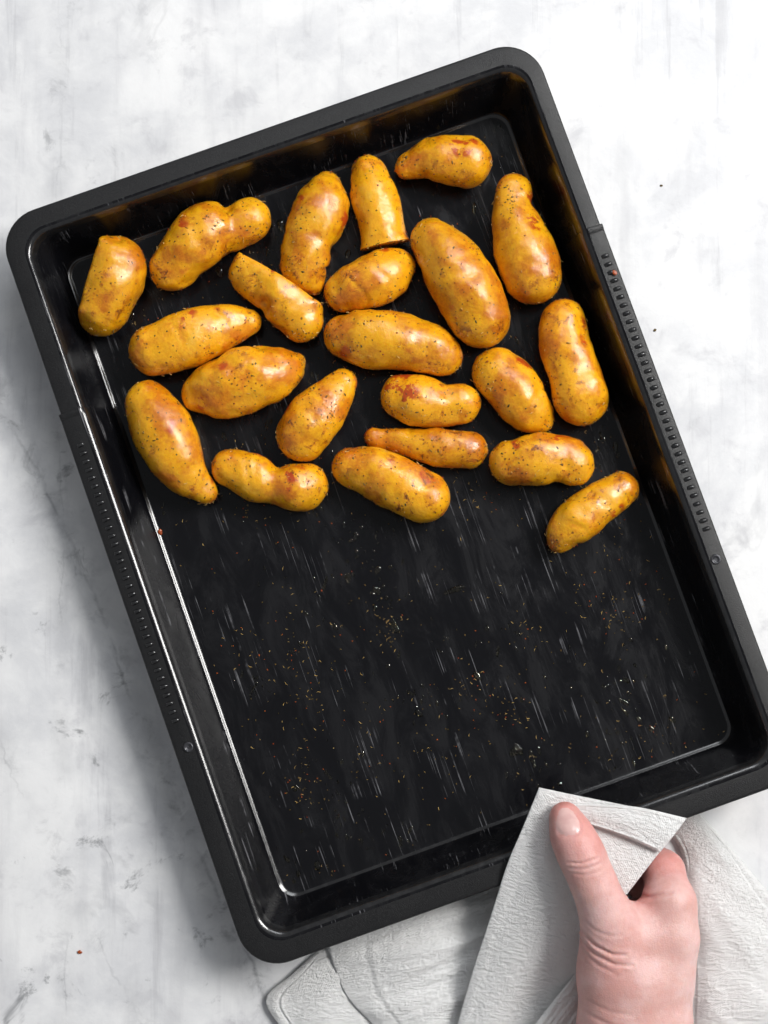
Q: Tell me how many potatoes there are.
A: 22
